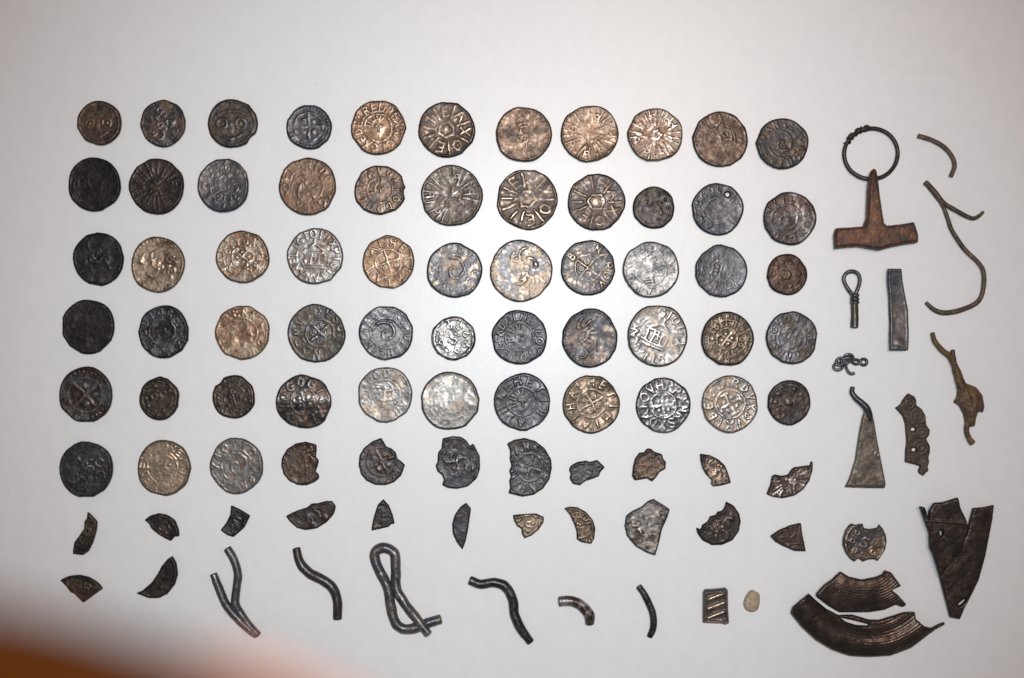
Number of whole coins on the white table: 58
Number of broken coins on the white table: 22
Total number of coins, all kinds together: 80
